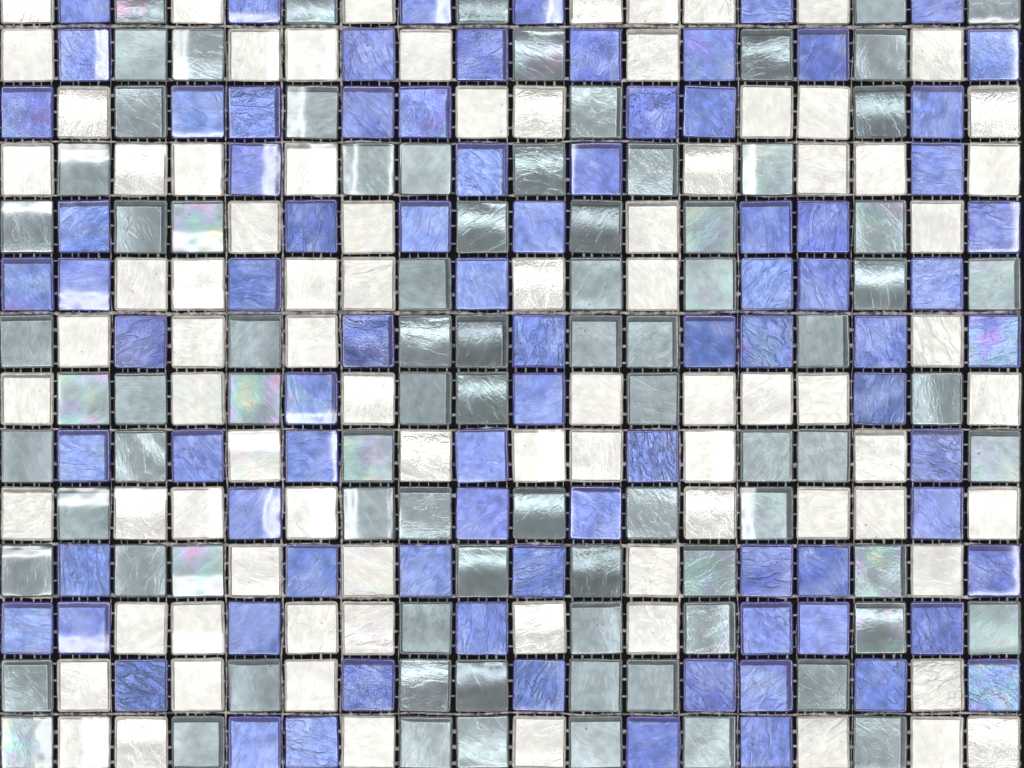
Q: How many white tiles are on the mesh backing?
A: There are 84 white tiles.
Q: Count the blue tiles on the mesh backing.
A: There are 84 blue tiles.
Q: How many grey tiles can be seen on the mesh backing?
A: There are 84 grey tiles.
